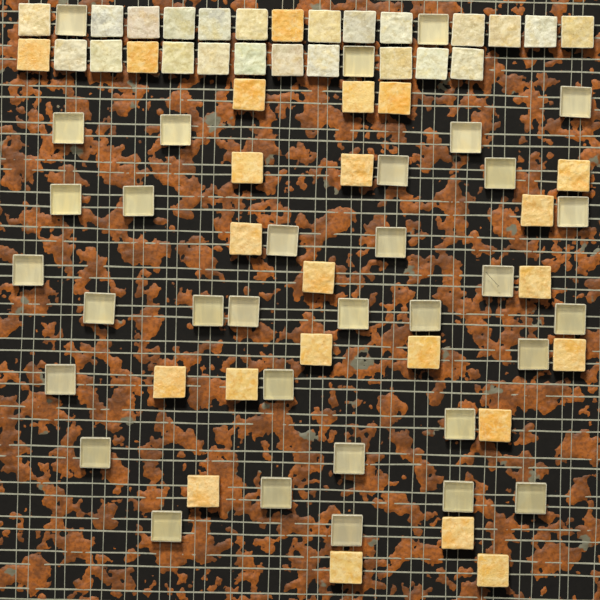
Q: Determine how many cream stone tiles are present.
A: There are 23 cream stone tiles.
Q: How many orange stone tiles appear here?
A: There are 23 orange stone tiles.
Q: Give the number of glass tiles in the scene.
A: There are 33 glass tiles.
